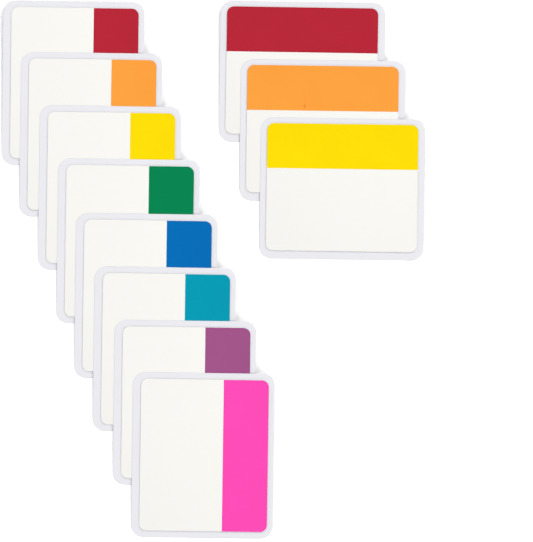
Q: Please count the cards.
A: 11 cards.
